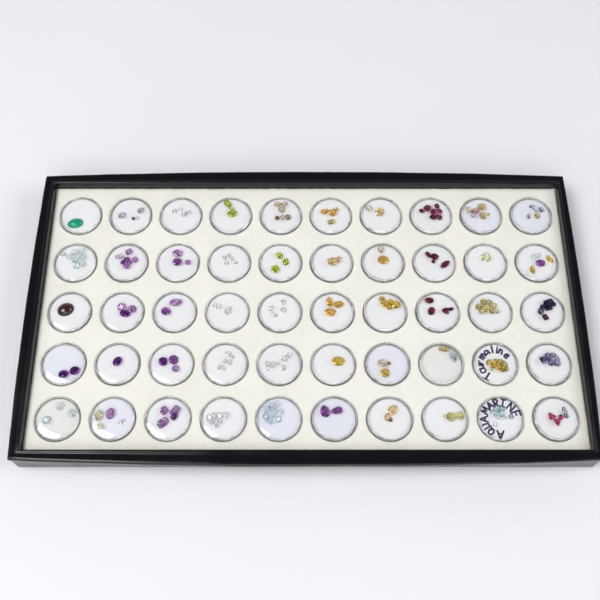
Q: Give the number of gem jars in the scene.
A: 50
